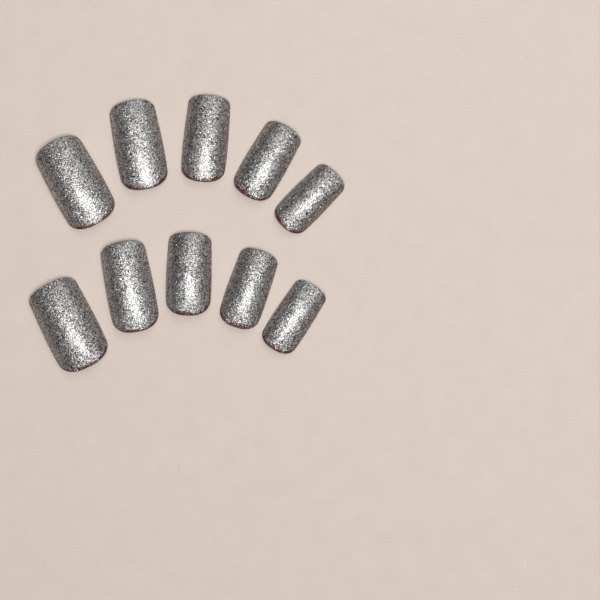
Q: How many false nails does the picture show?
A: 10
